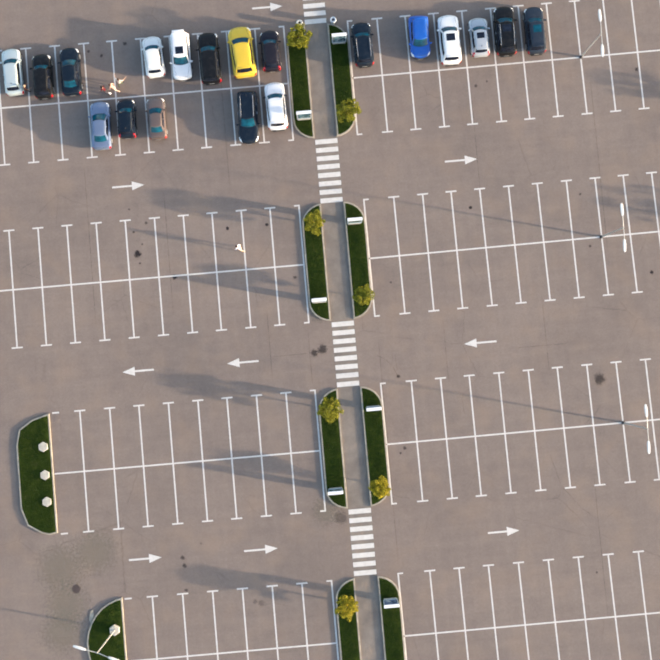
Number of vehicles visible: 19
